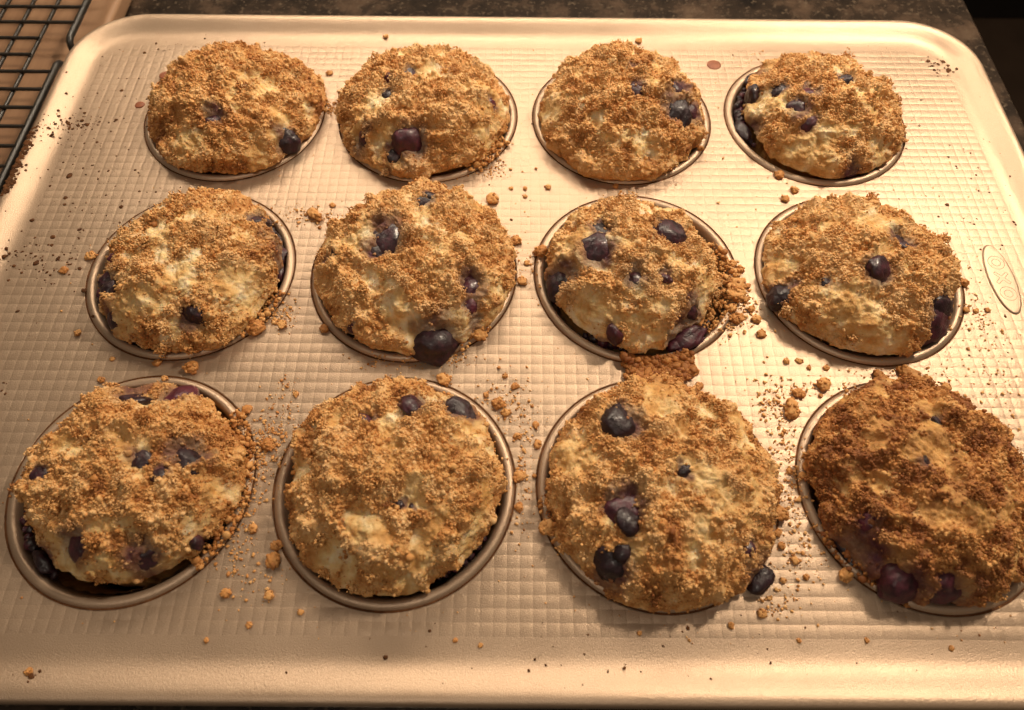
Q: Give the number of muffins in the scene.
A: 12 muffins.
